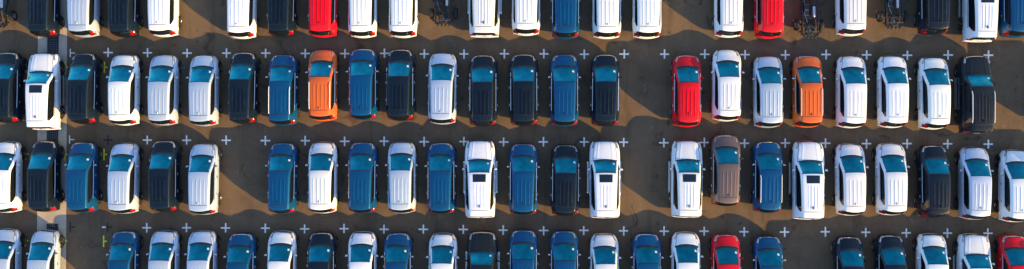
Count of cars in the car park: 92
